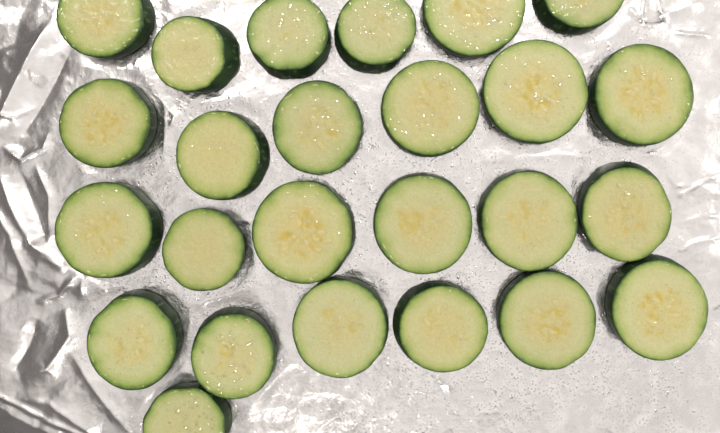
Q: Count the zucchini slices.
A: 25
